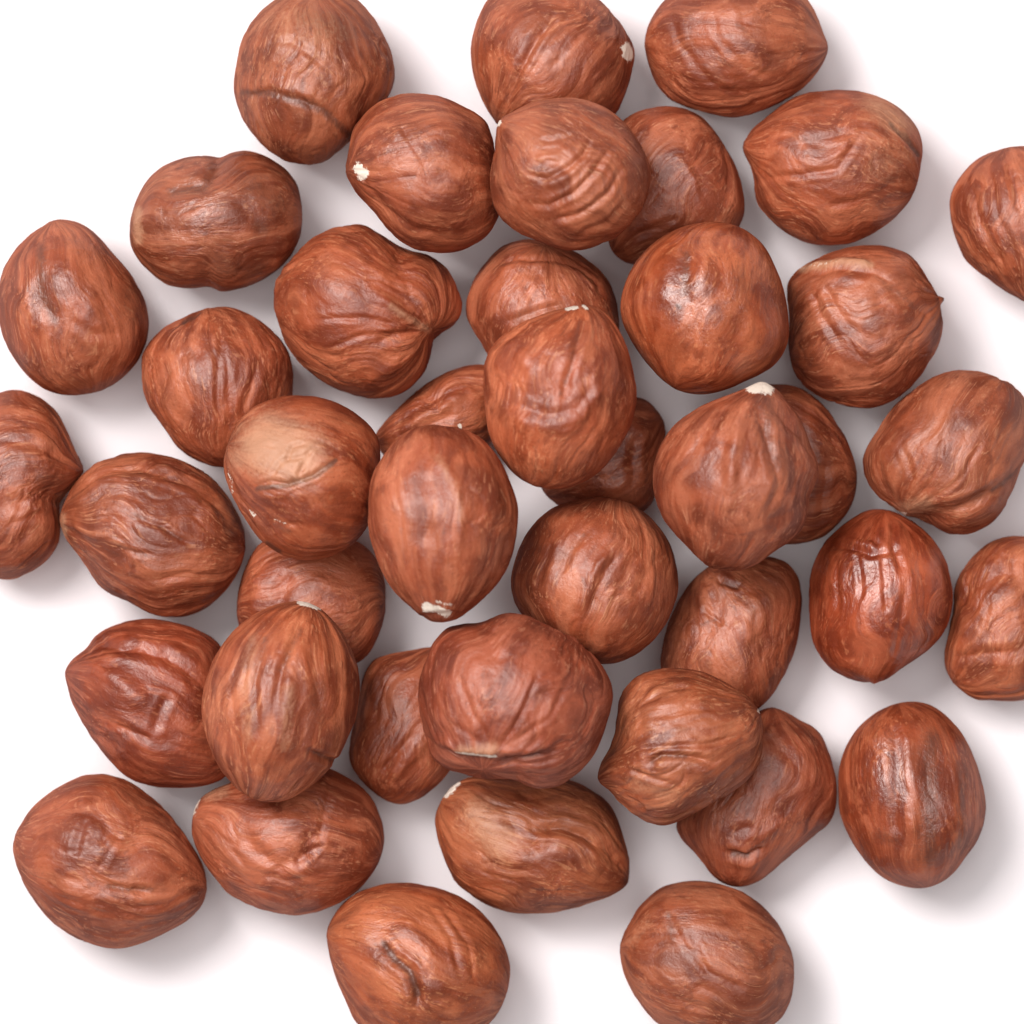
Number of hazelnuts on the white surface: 42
